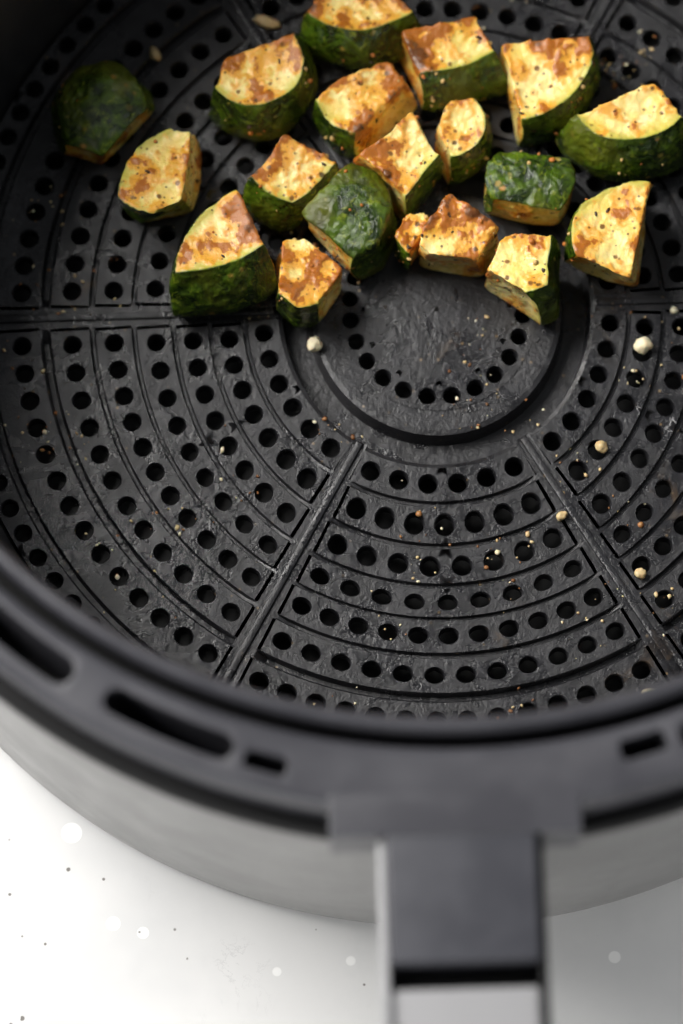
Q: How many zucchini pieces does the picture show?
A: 19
